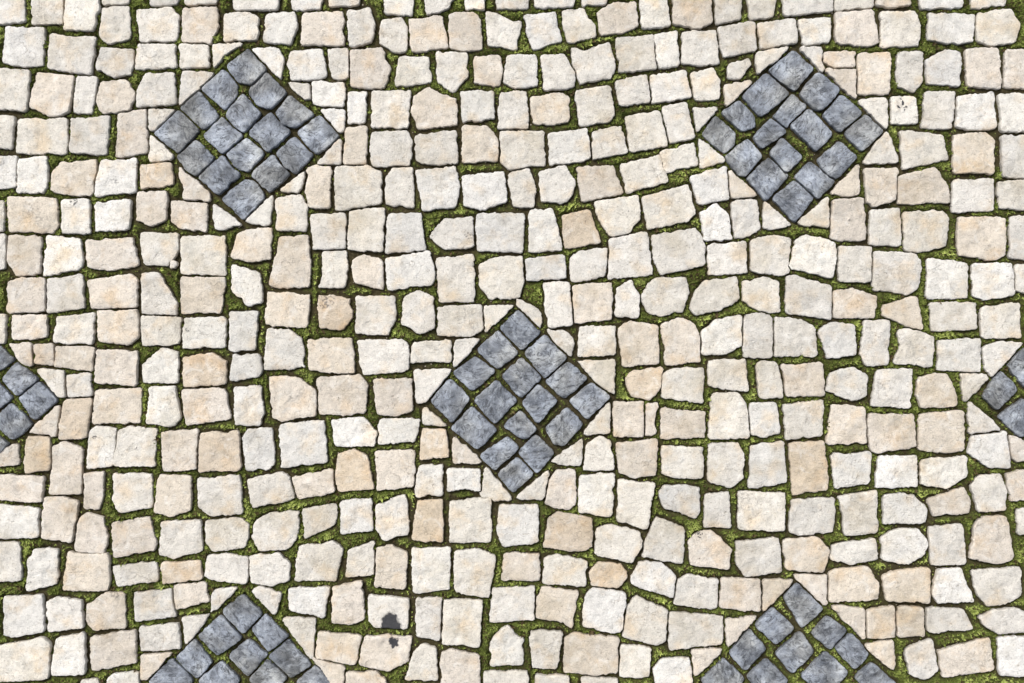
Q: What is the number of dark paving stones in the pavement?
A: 77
